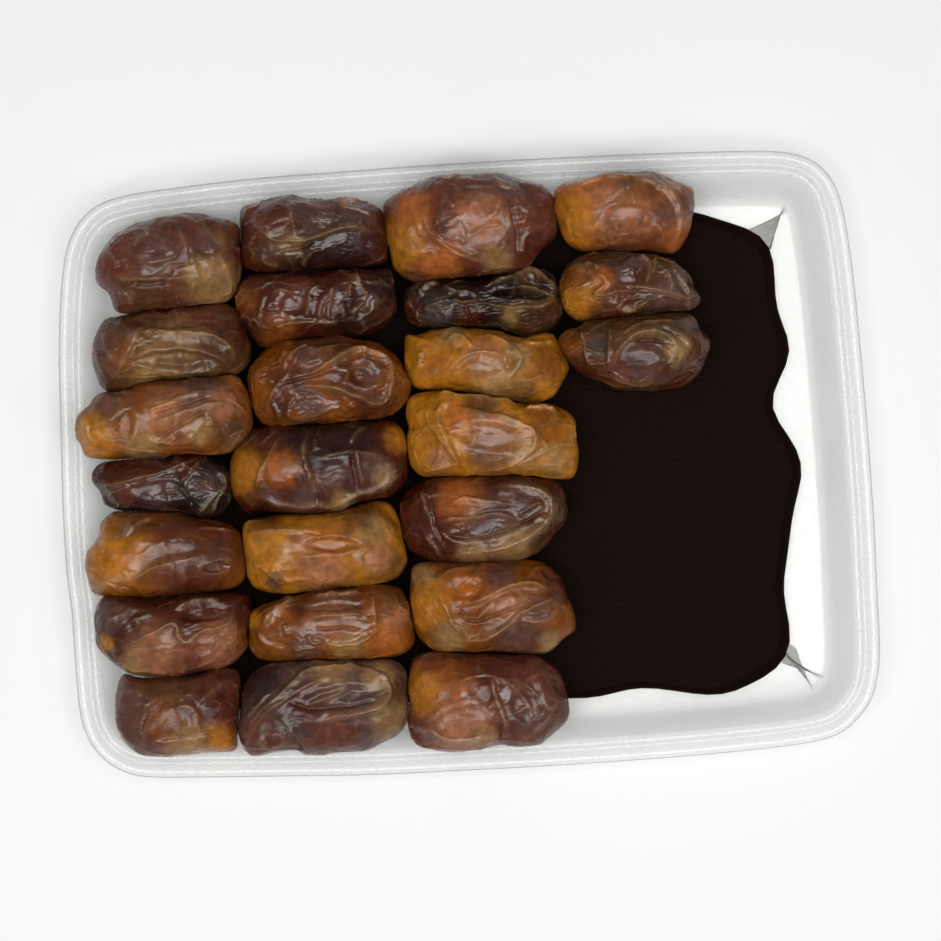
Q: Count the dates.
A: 24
